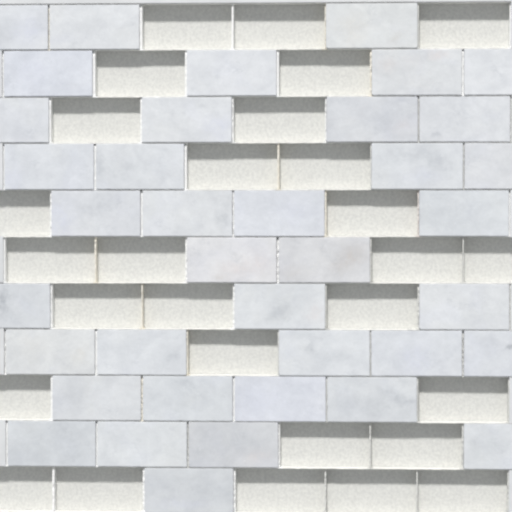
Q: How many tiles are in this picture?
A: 38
